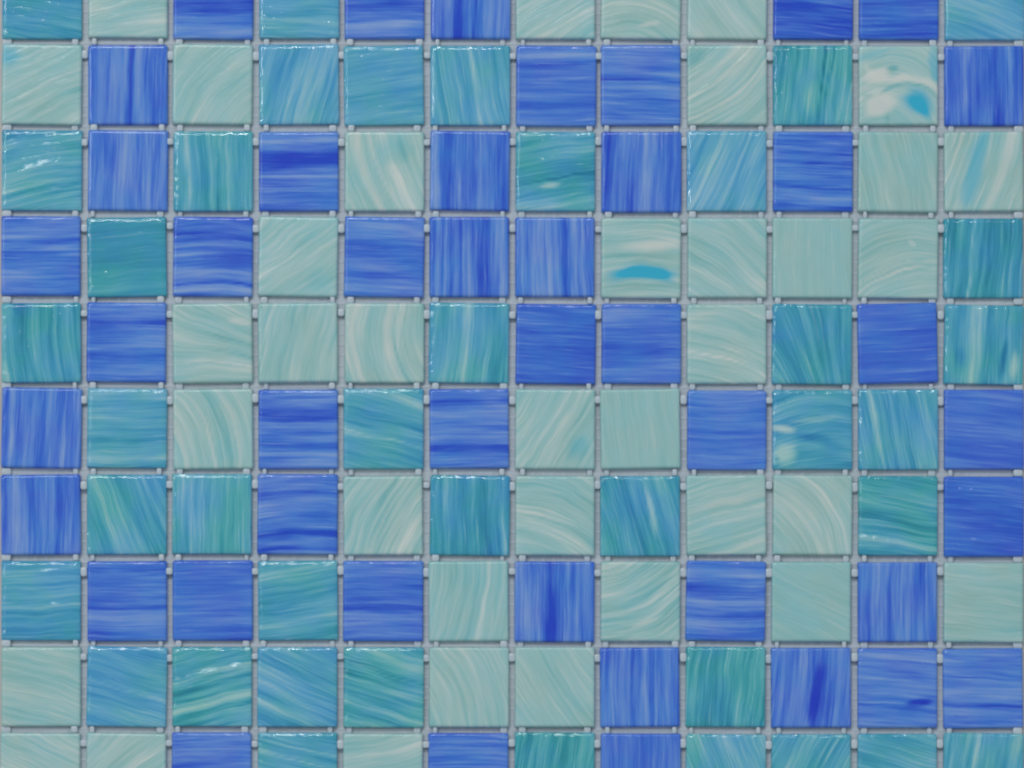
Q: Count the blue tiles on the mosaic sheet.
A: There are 44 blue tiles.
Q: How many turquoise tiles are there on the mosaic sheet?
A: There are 39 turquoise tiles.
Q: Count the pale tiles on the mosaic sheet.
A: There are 37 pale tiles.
